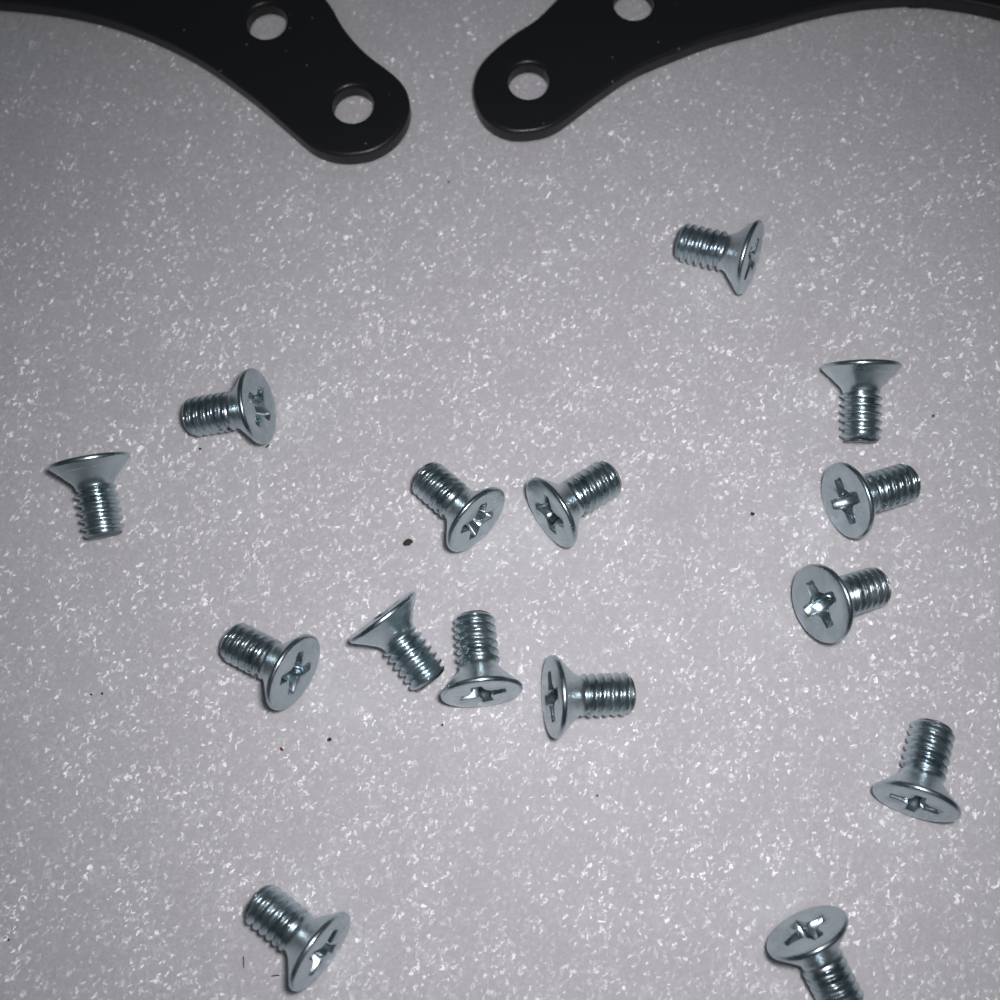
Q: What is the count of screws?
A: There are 15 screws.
